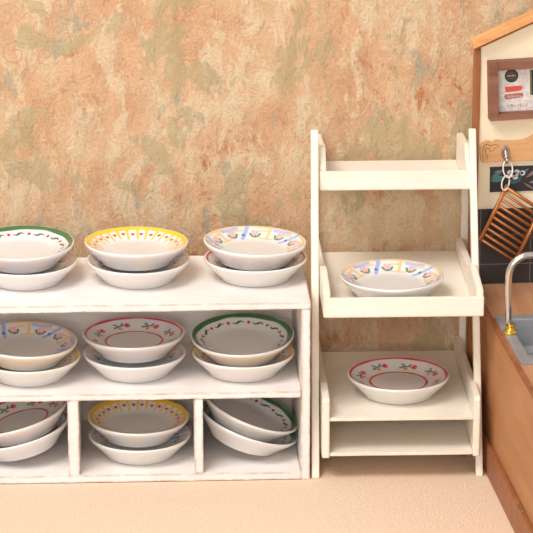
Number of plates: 20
